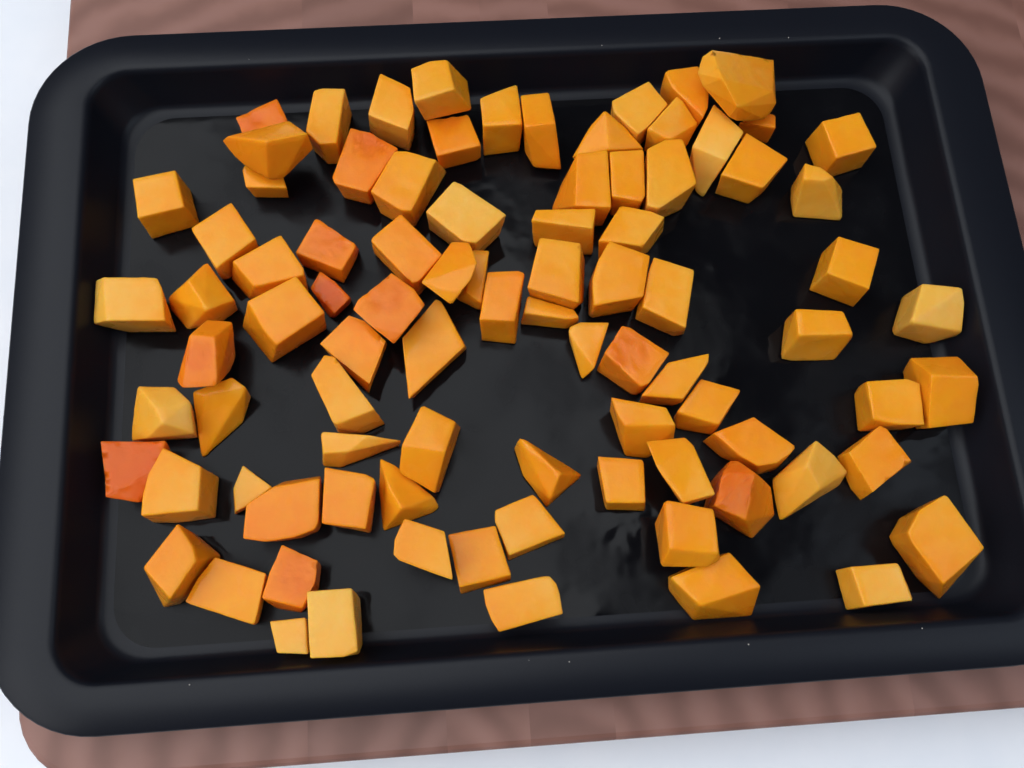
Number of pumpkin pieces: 88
